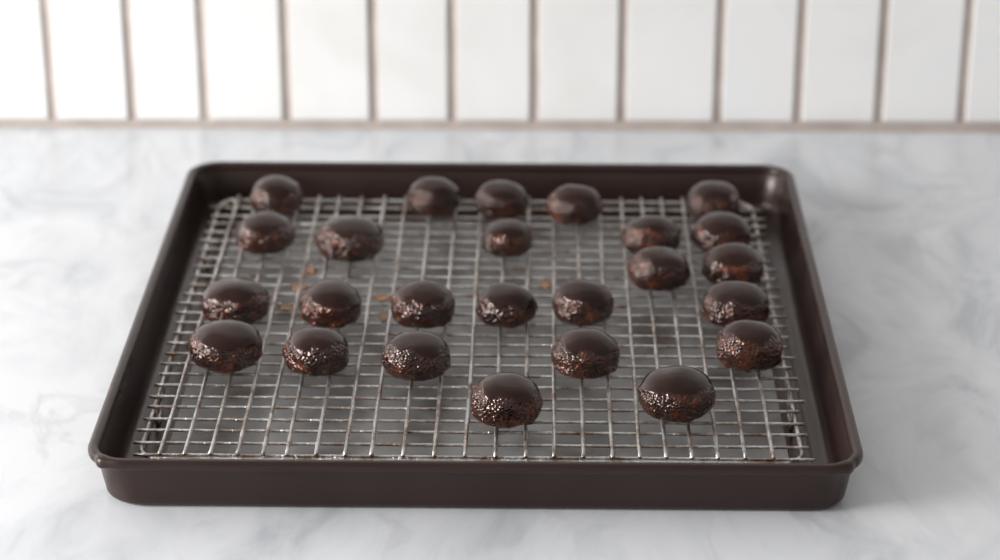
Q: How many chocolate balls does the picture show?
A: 25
